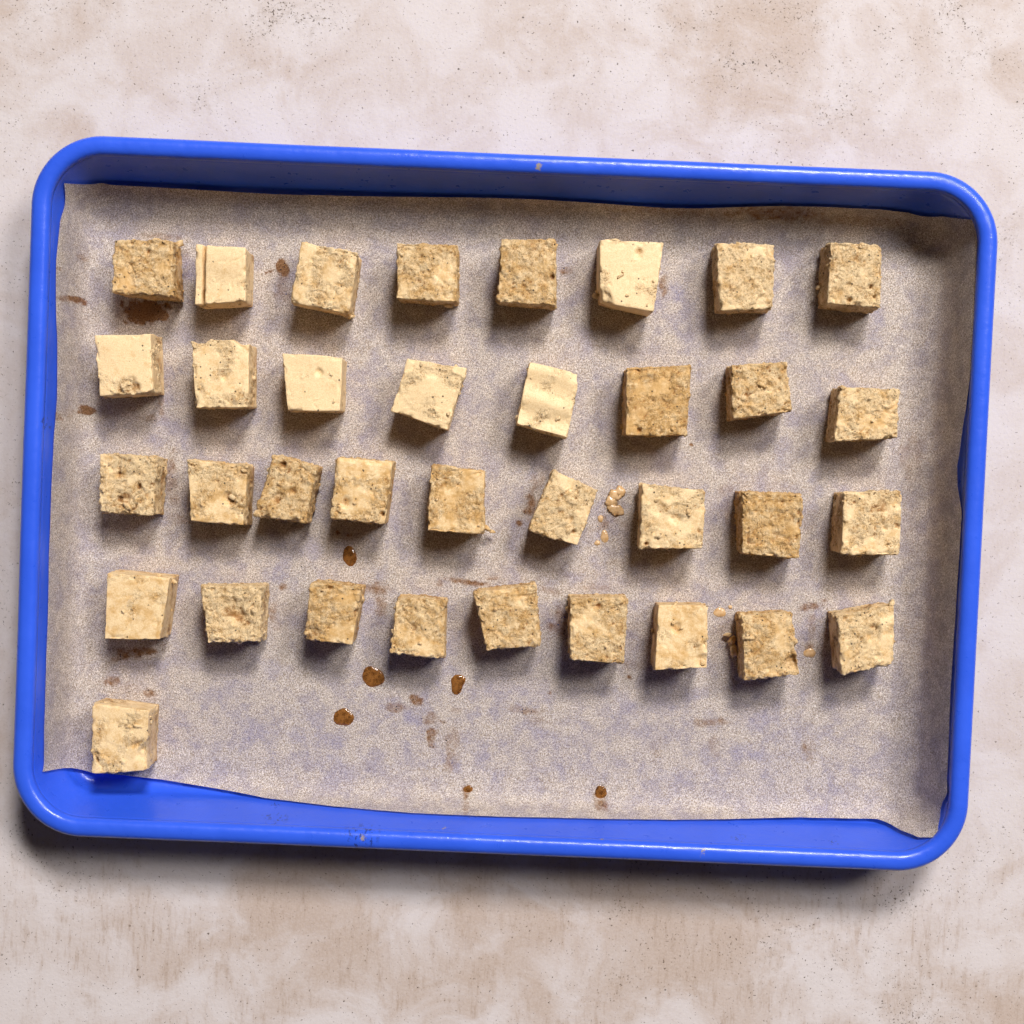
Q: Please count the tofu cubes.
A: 35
